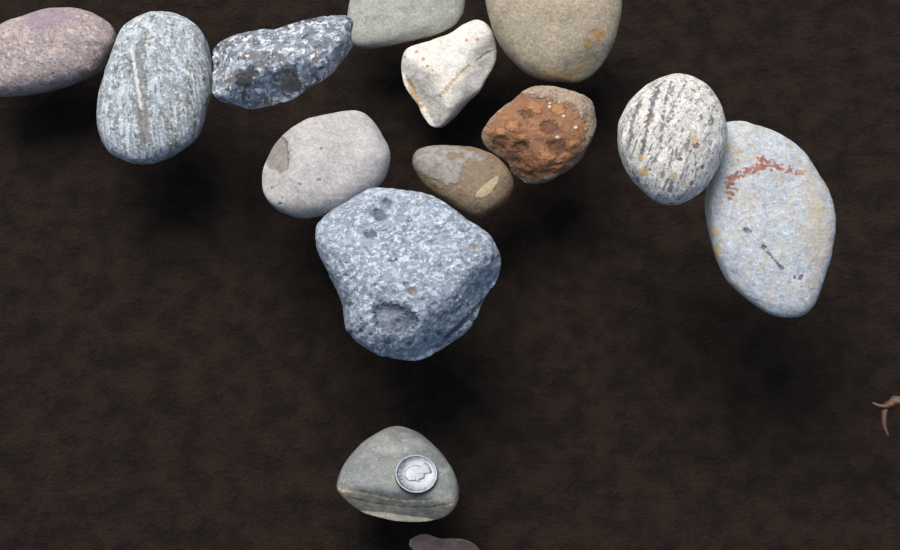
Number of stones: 13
